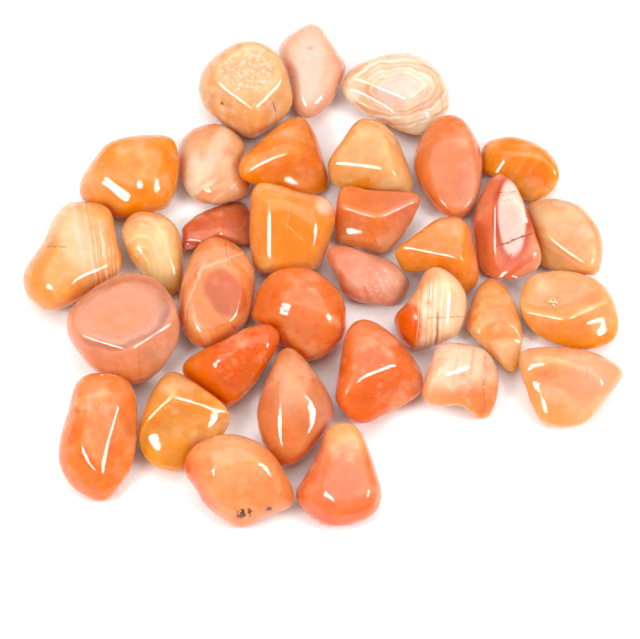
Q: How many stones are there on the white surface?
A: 33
